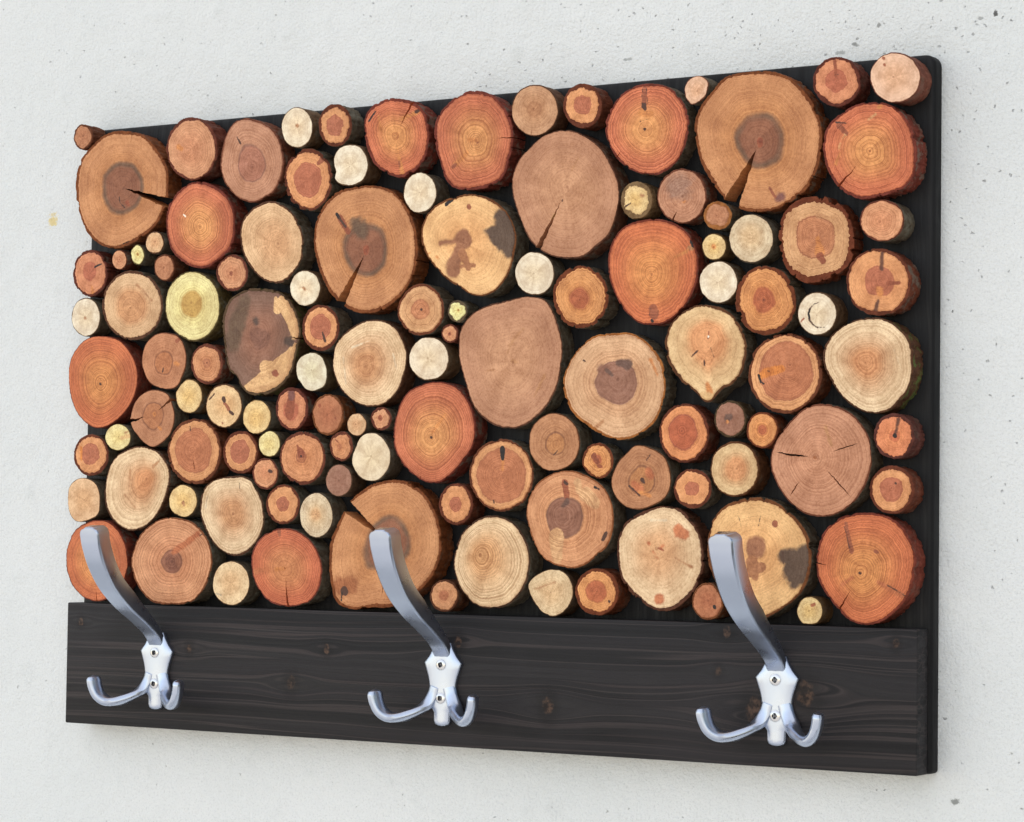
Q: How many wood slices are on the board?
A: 117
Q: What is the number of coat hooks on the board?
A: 3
